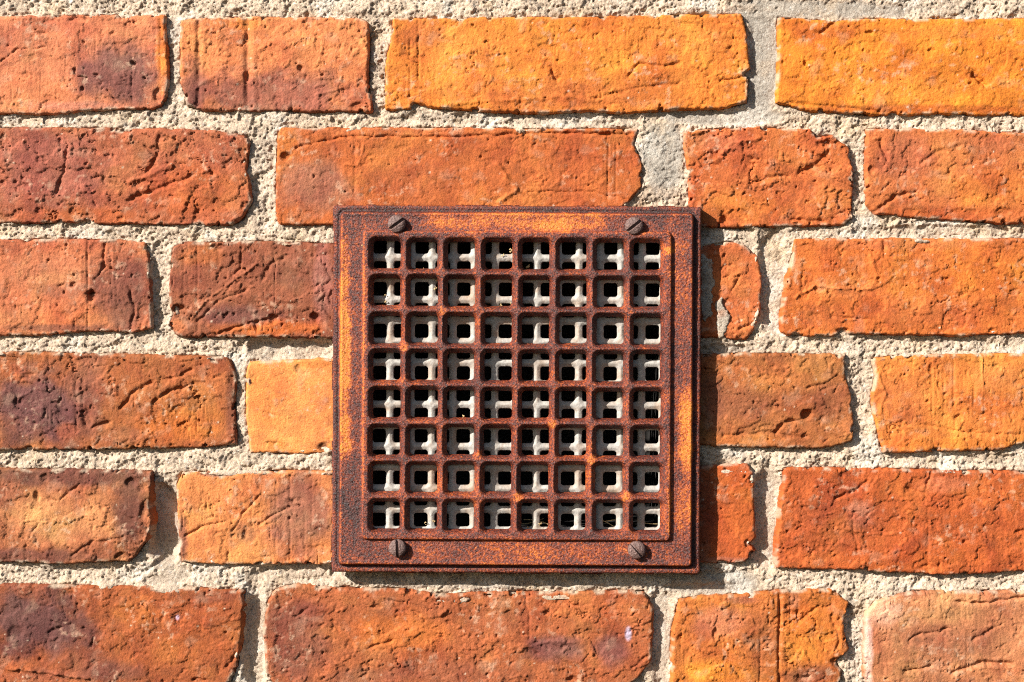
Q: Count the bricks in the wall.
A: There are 24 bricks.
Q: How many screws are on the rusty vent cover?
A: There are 4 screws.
